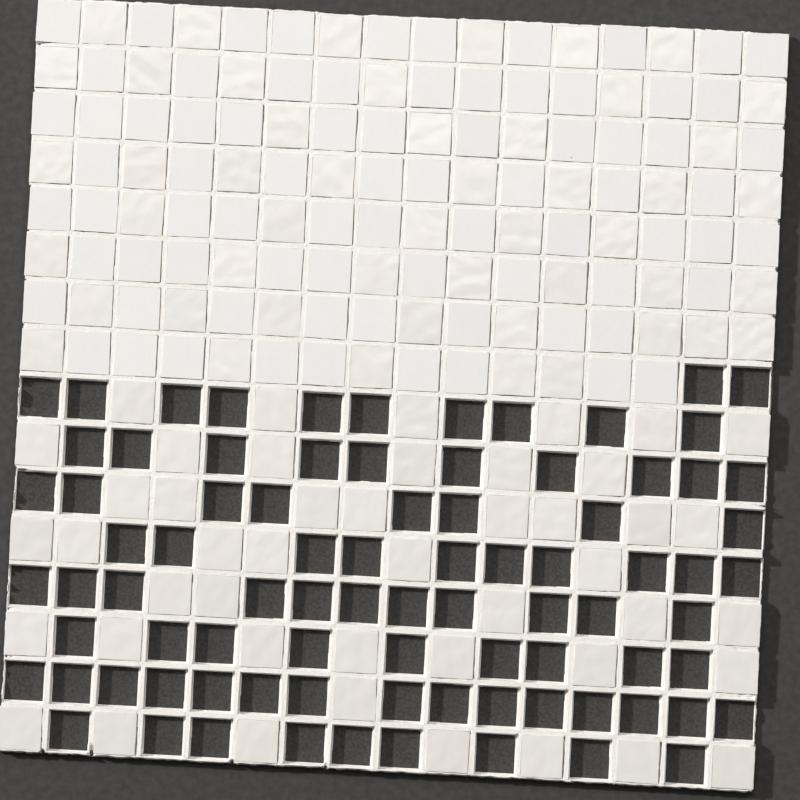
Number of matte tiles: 77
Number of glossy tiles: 95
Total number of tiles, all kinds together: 172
